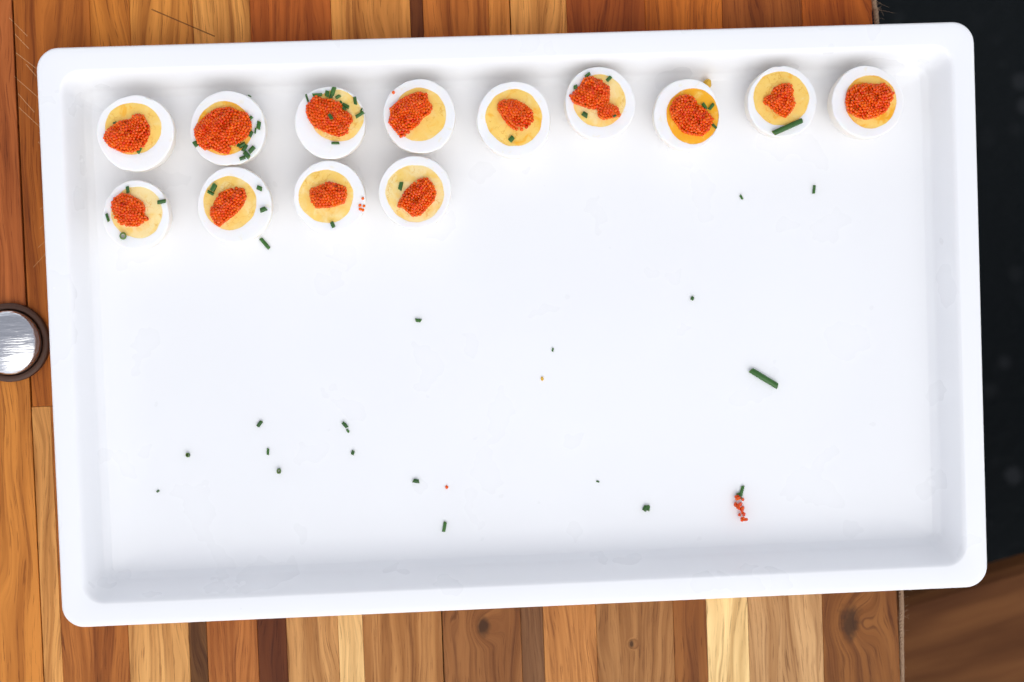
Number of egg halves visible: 13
